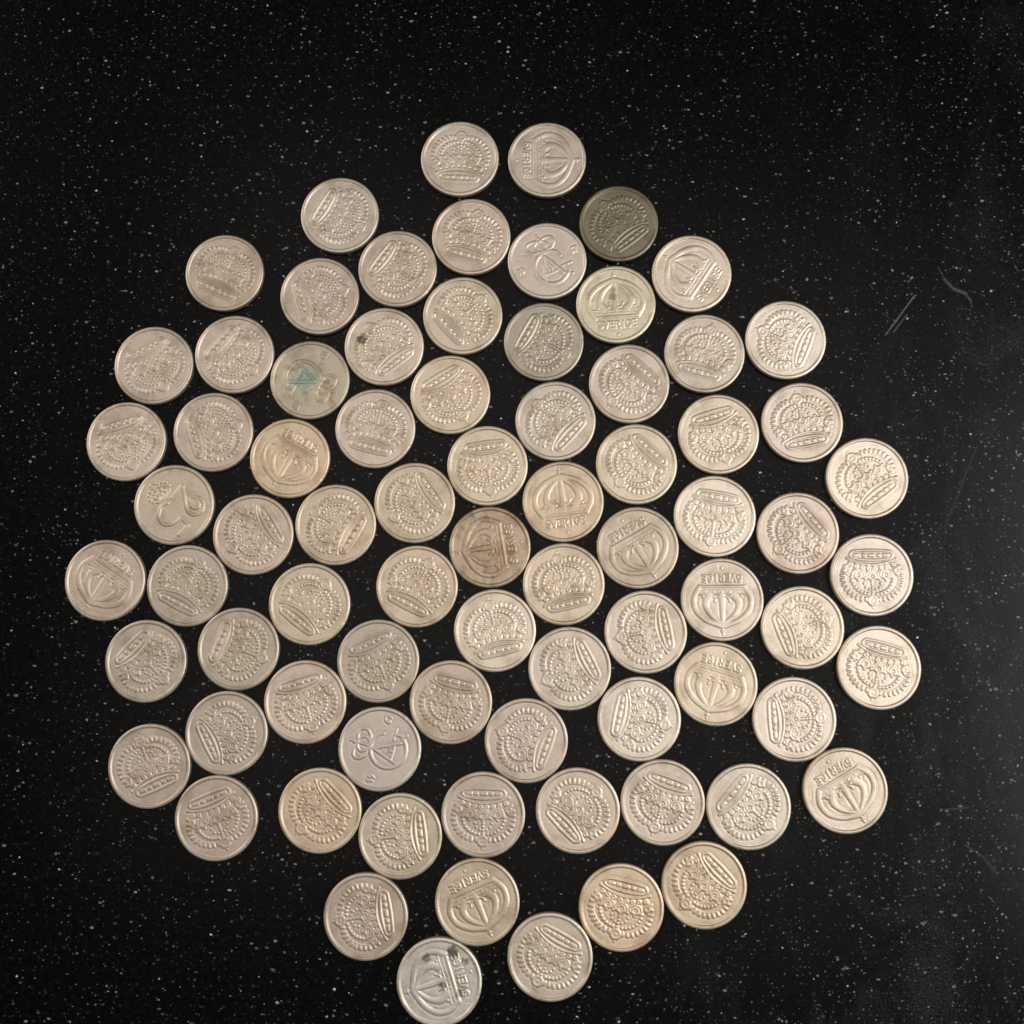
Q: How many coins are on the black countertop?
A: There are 78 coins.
